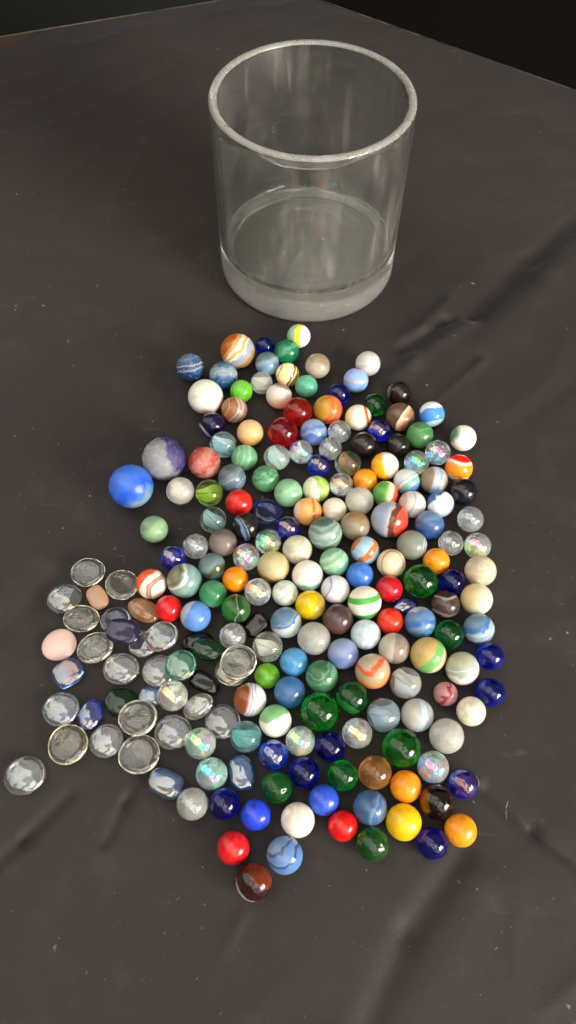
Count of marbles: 173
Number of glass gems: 38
